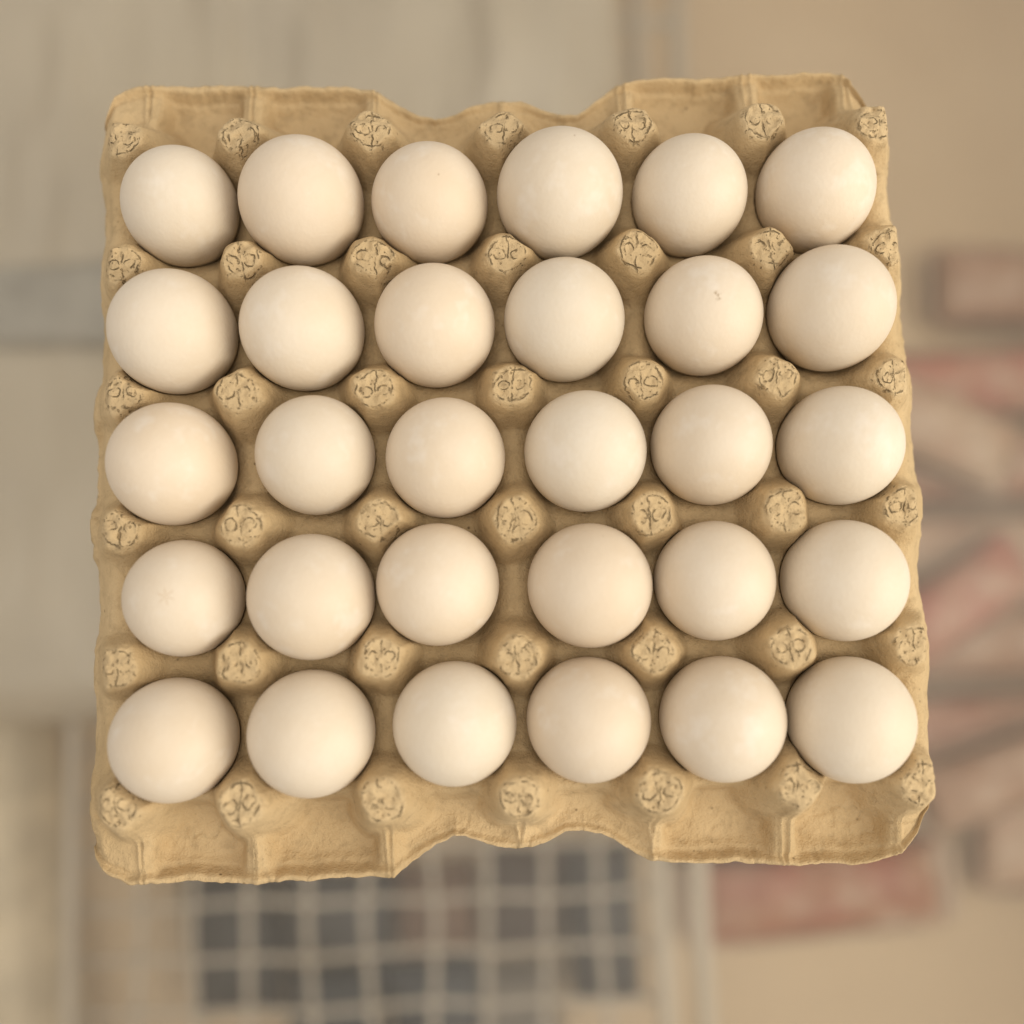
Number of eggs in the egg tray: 30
